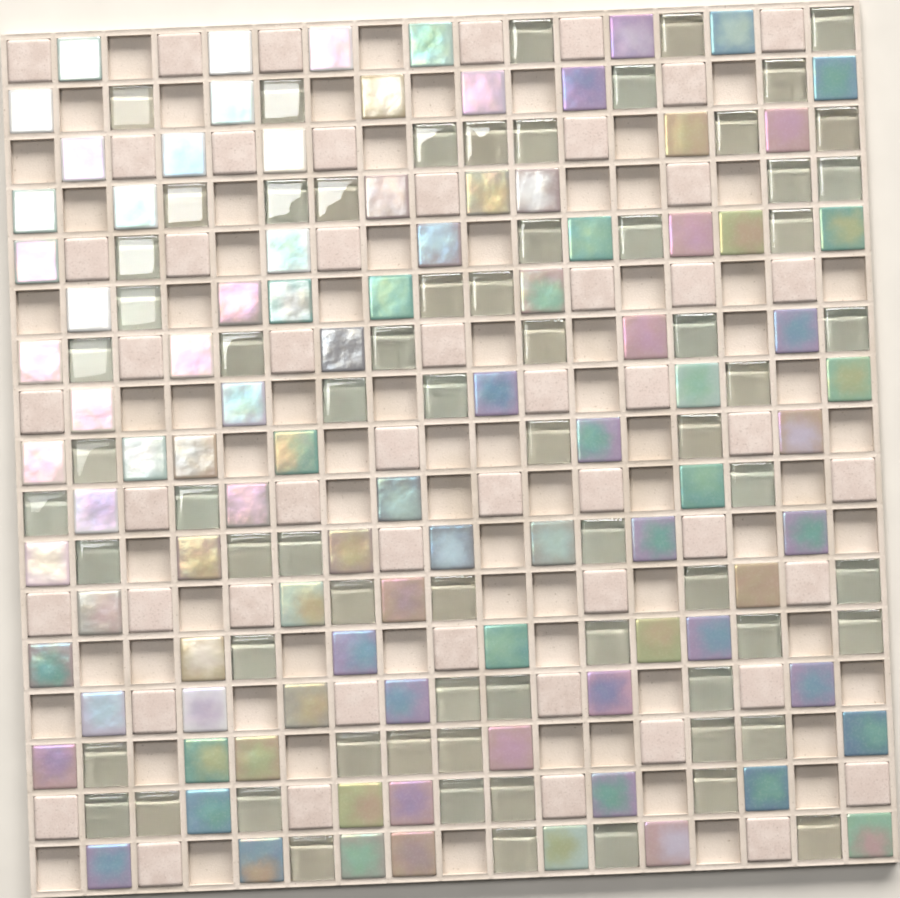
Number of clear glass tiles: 70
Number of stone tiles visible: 51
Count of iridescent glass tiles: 94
